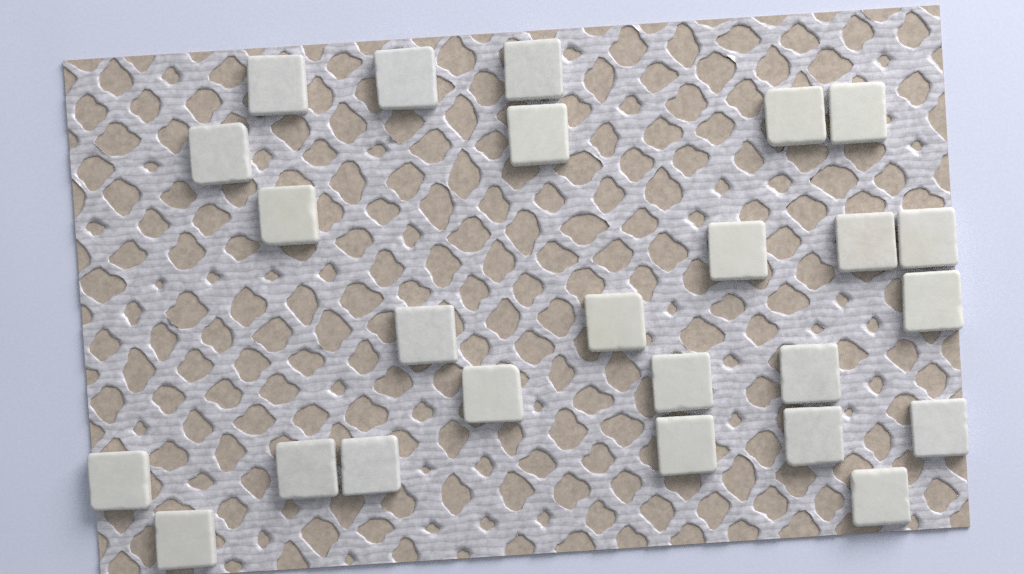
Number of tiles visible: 25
